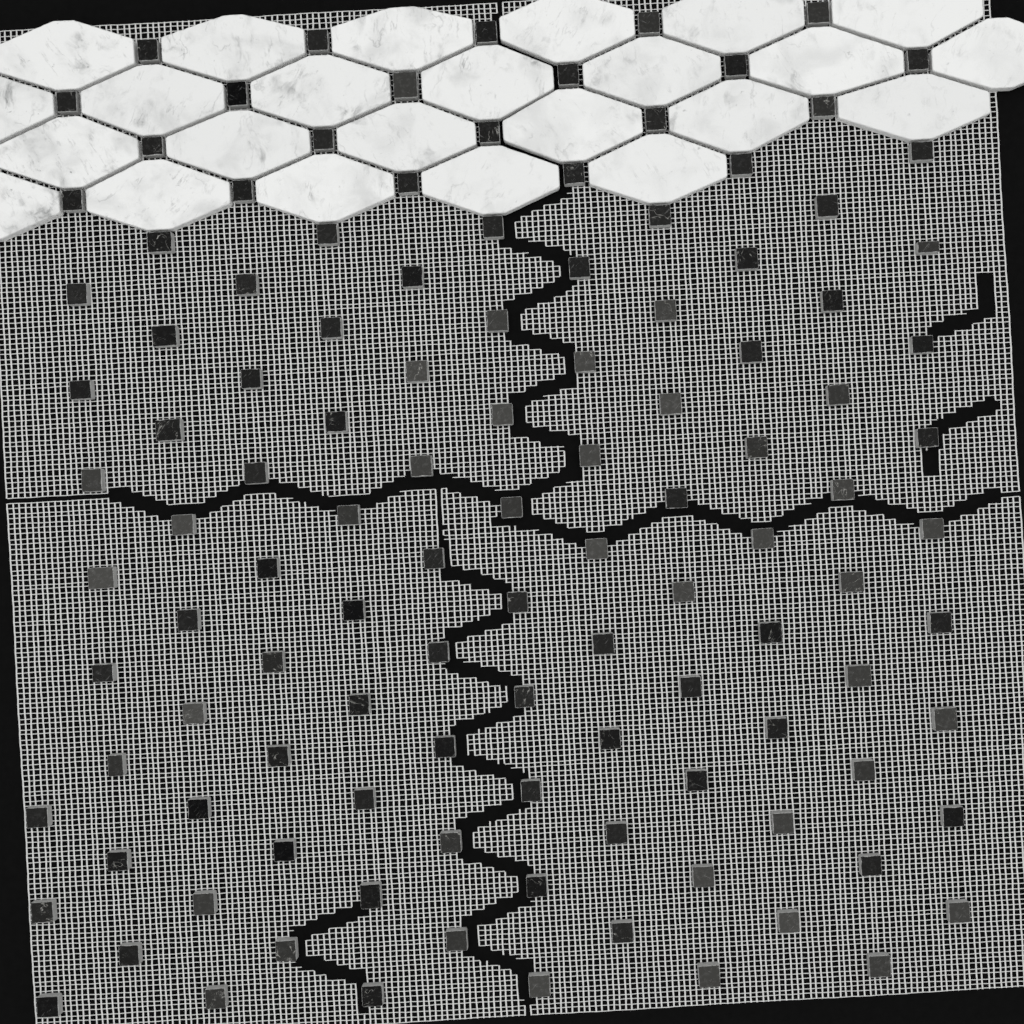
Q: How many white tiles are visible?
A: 24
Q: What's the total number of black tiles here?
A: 118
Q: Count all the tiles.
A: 142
